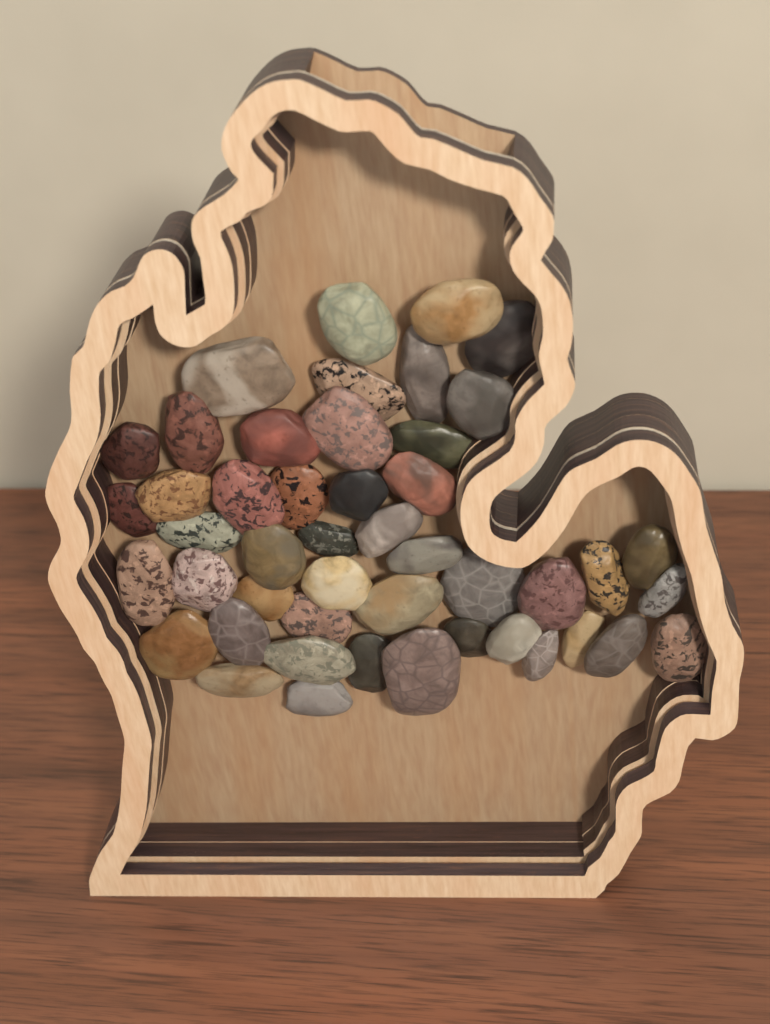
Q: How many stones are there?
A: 47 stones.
